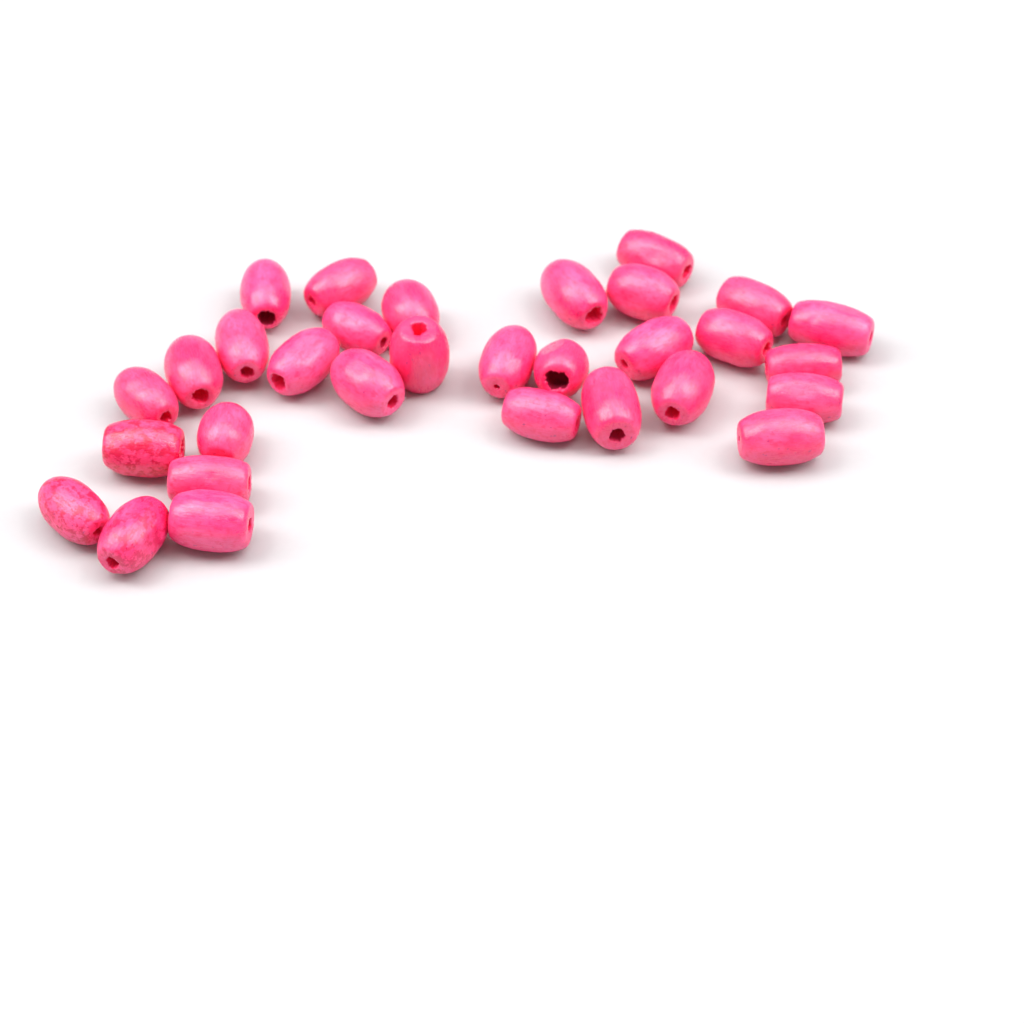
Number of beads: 31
